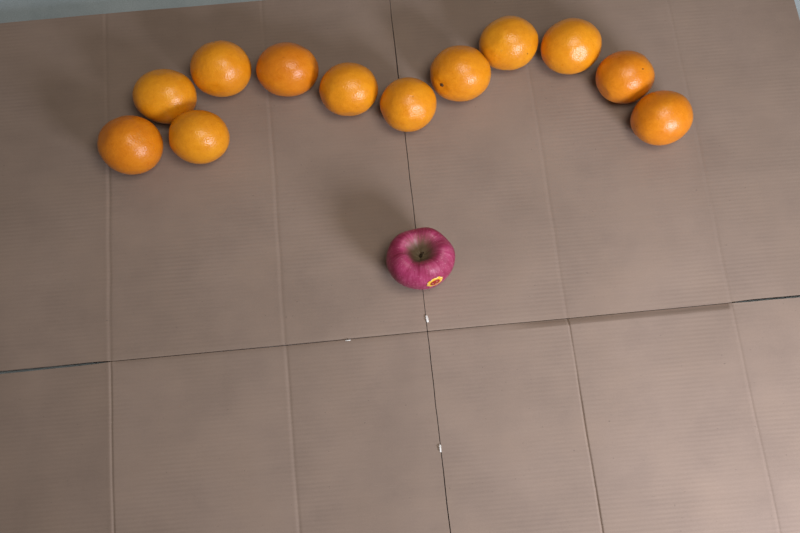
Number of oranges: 12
